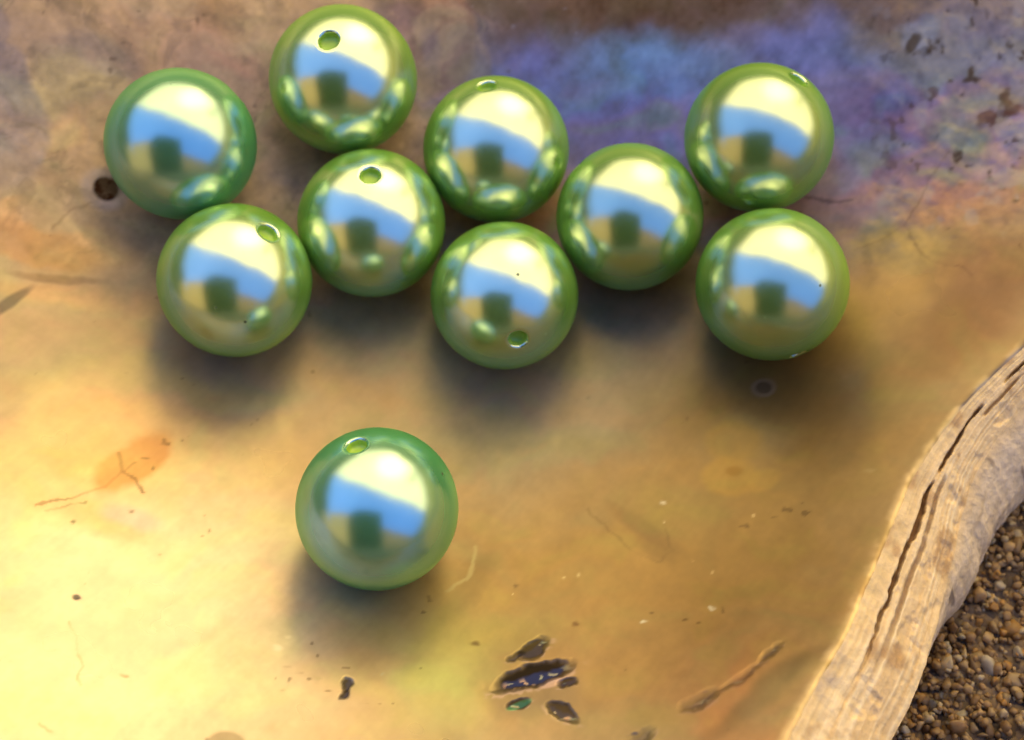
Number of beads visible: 10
